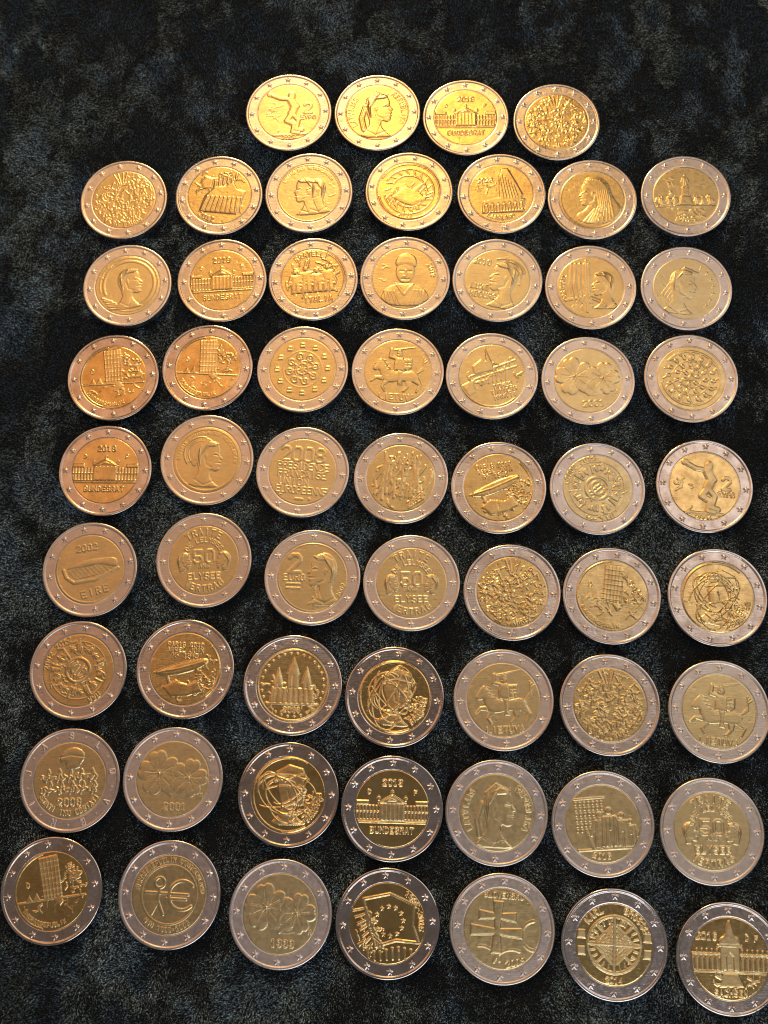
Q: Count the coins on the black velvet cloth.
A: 60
